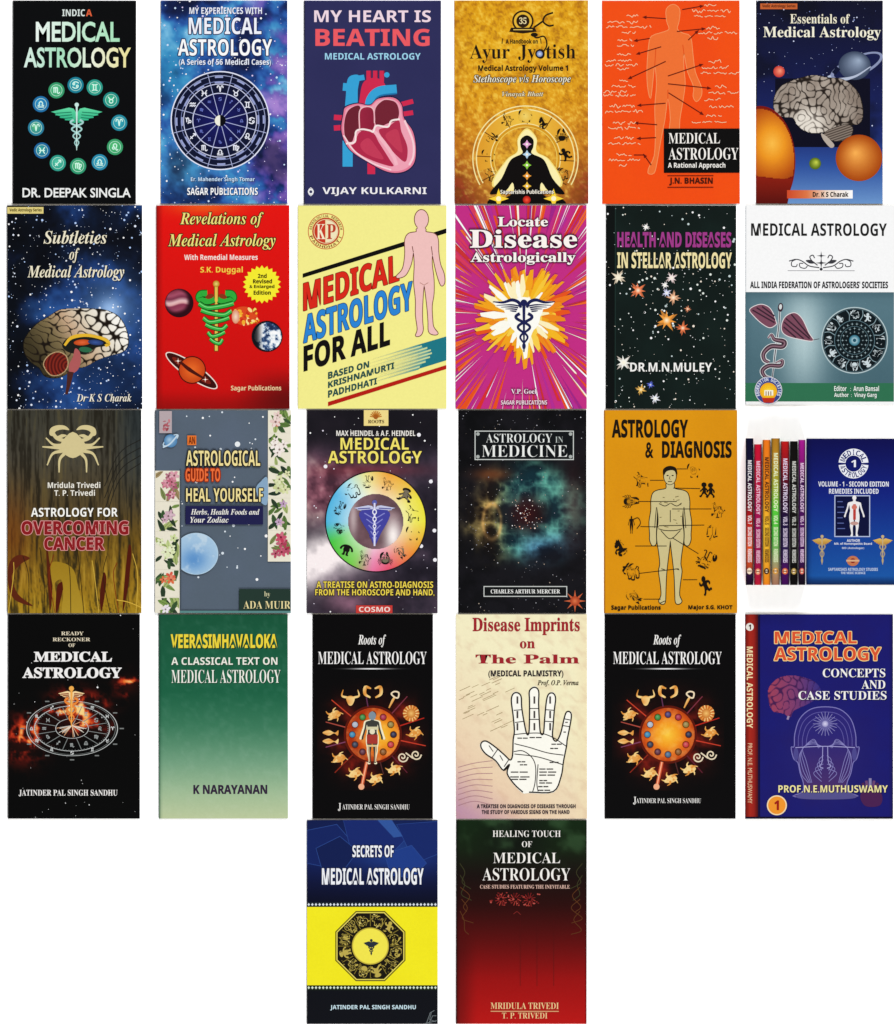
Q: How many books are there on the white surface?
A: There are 33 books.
